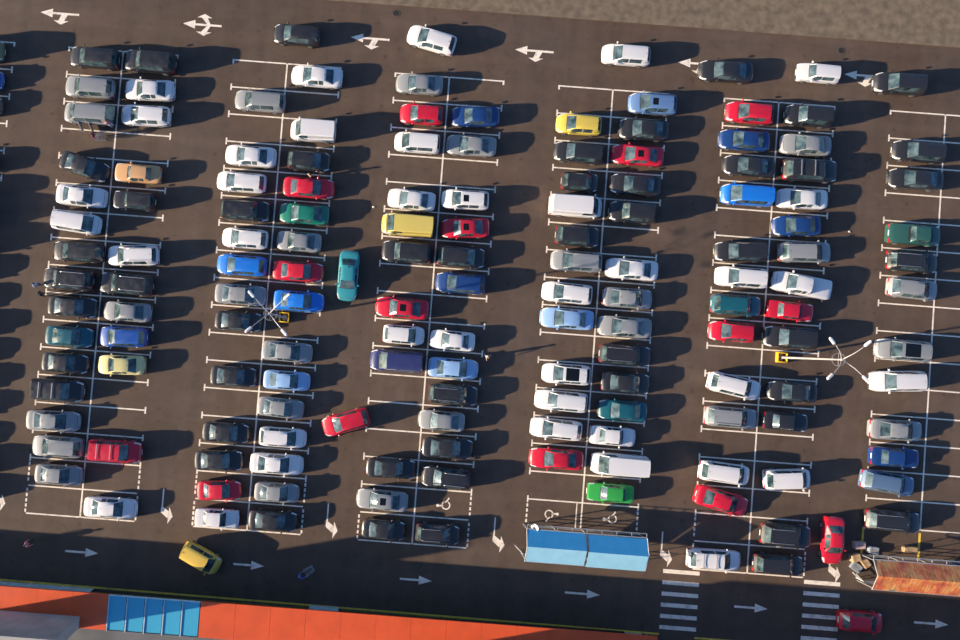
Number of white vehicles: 38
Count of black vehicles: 49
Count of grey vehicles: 25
